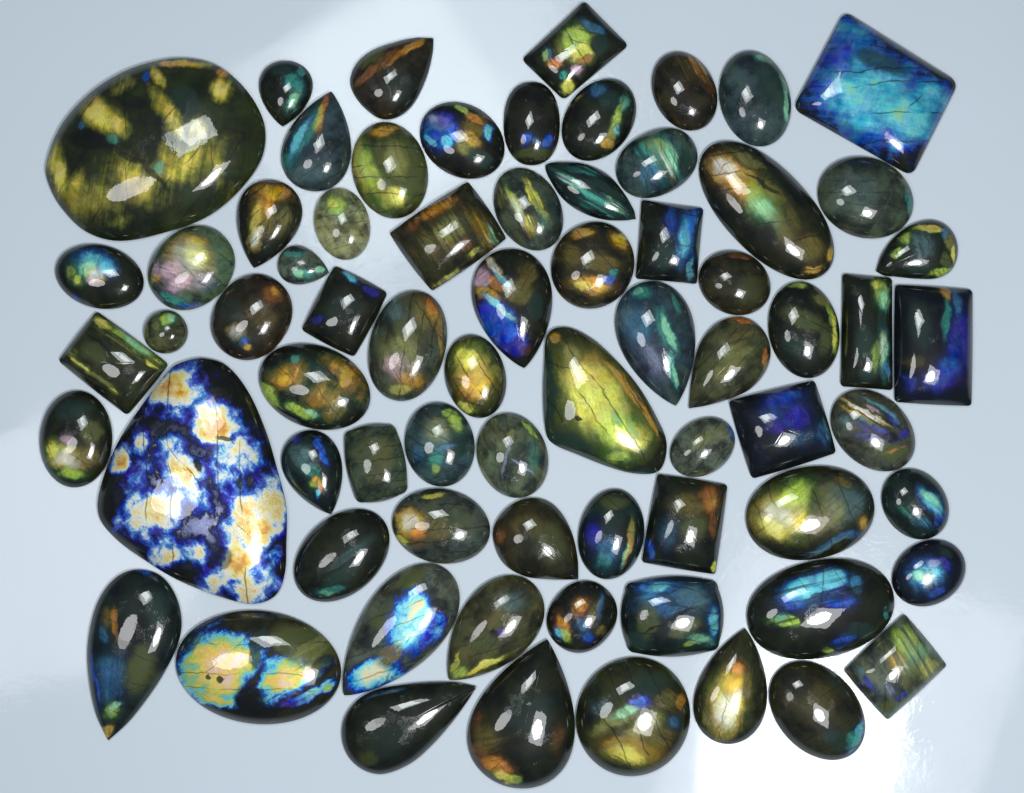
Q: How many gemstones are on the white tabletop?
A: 71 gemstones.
